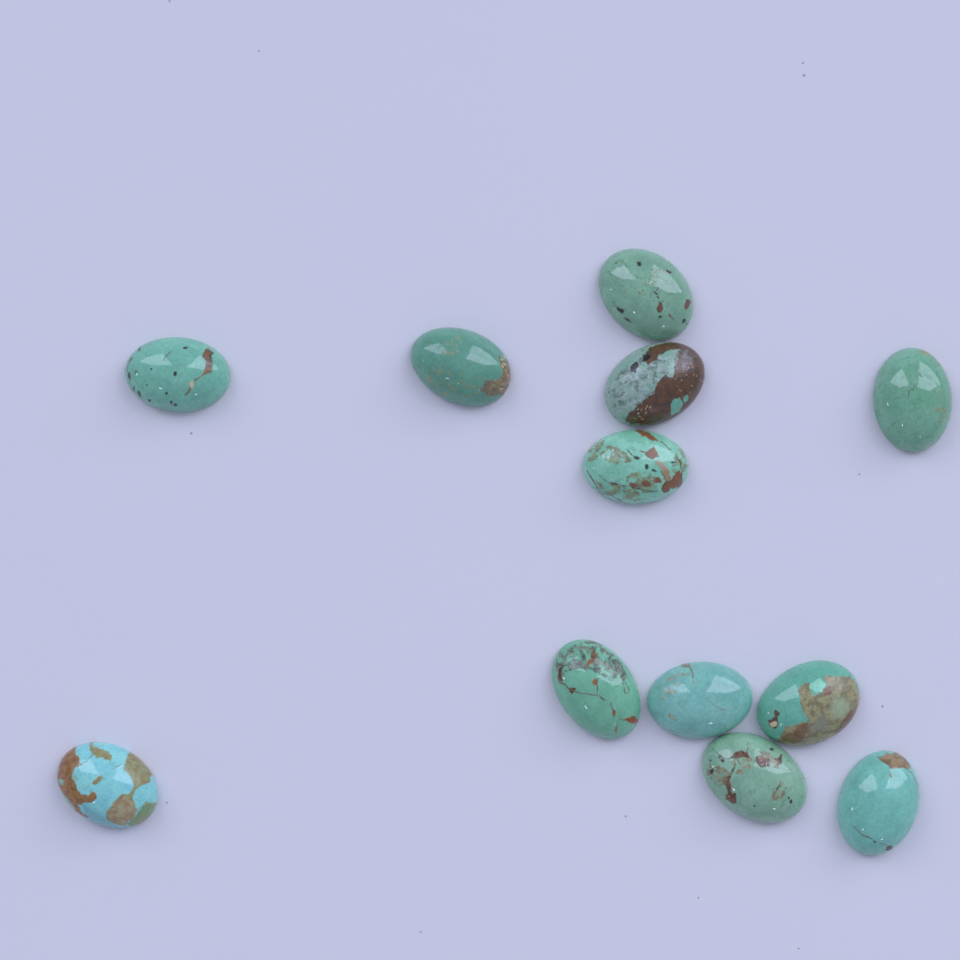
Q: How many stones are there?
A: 12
